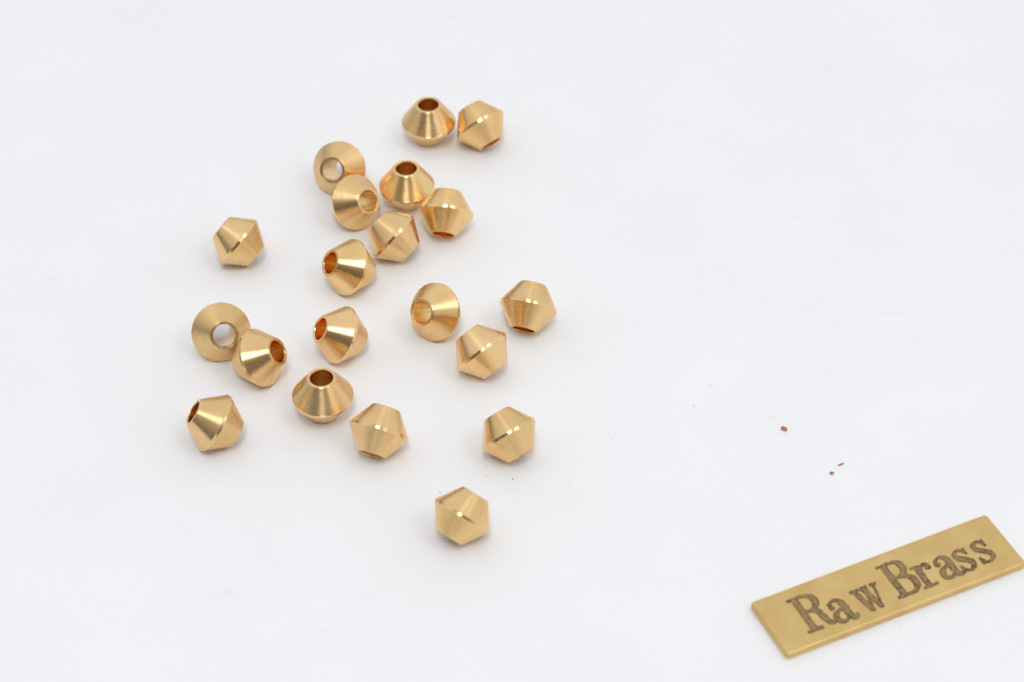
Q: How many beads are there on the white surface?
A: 20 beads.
